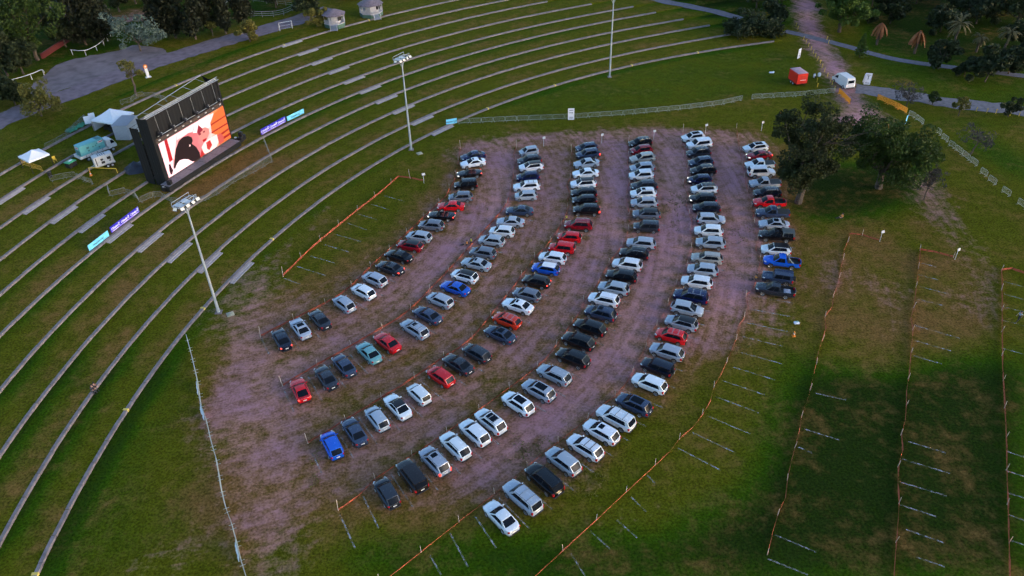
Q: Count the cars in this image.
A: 139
